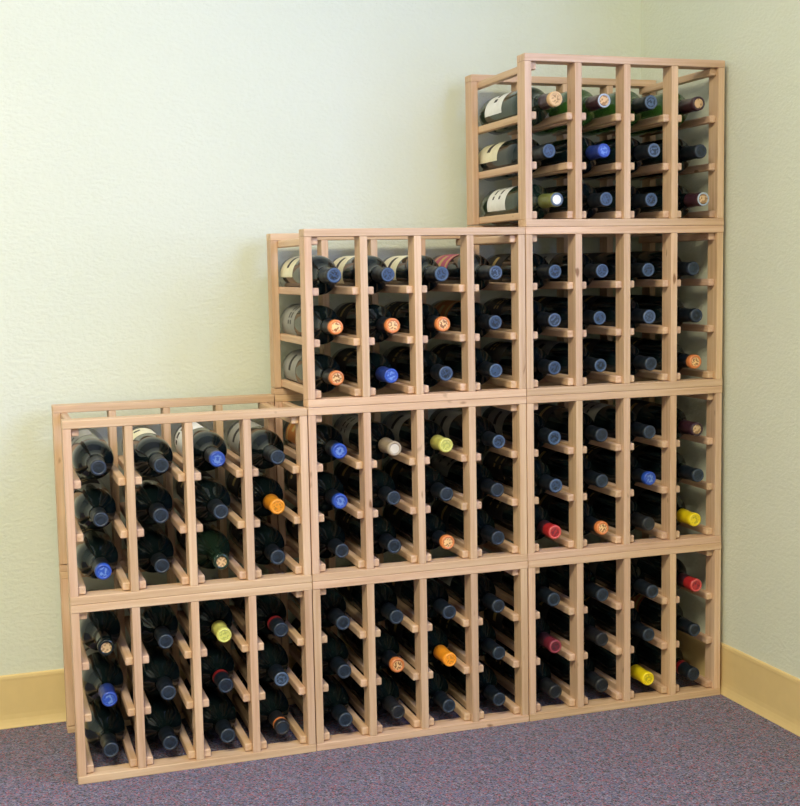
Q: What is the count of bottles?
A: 108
